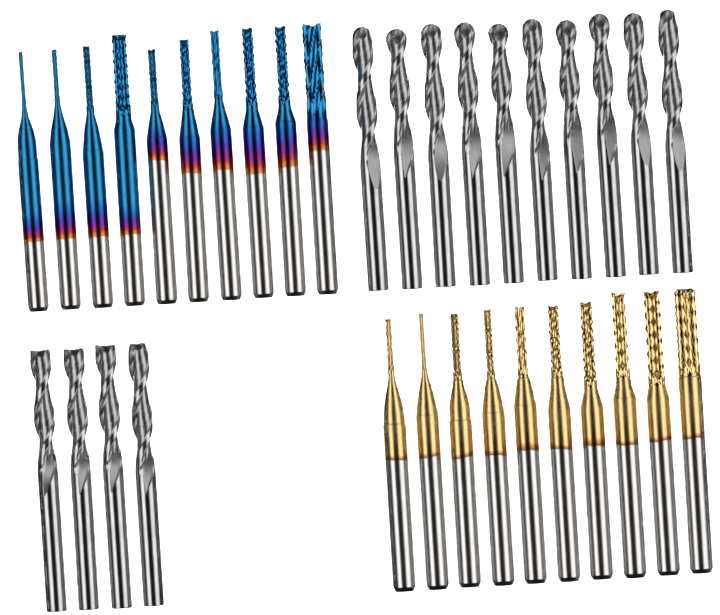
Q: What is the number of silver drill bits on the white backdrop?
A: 14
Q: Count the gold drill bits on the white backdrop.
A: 10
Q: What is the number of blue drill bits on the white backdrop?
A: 10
